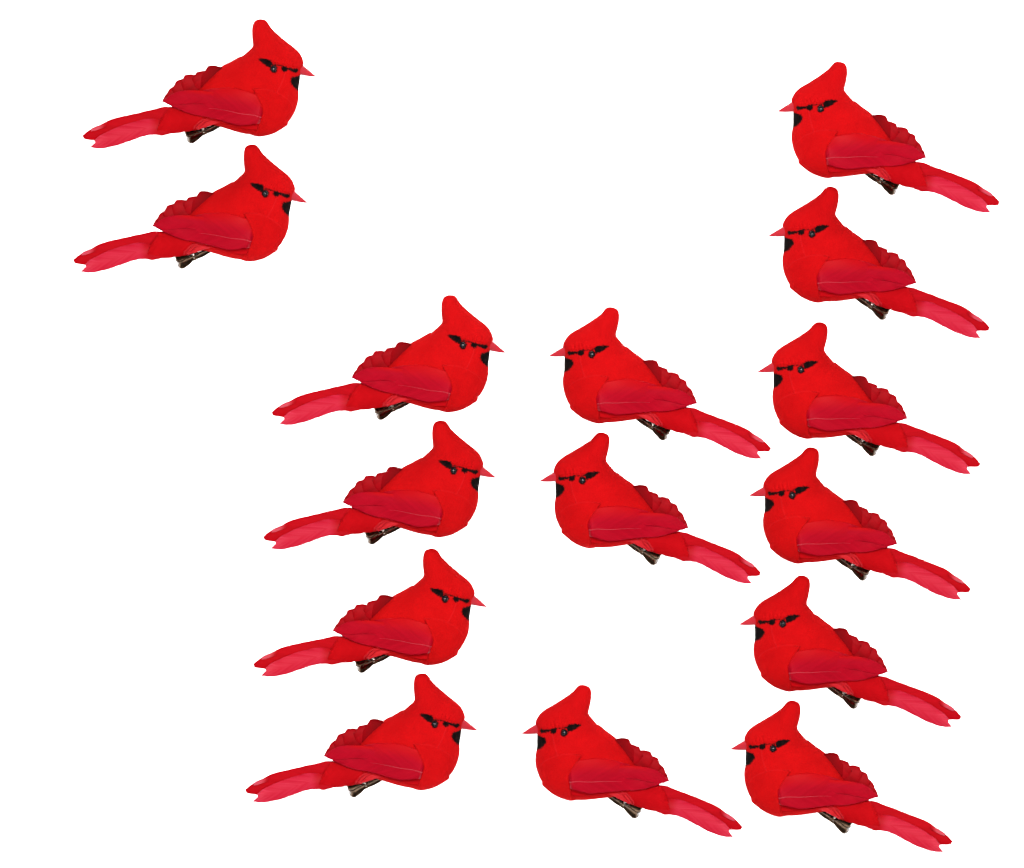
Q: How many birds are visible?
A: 15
